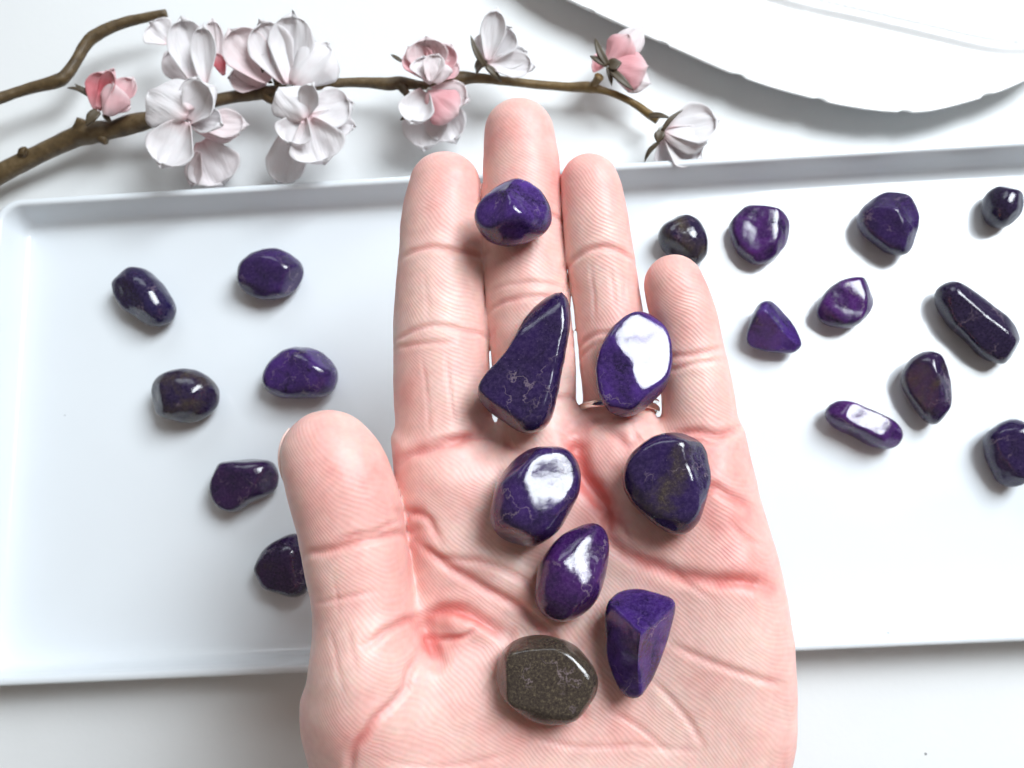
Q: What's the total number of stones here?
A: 24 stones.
